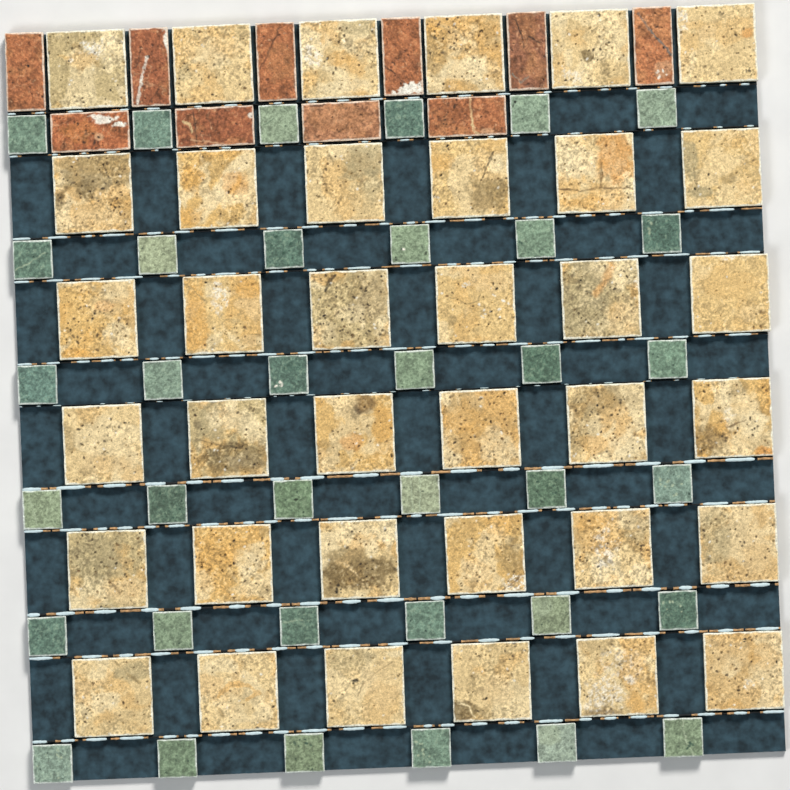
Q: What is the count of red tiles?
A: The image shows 10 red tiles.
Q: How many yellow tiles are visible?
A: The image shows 36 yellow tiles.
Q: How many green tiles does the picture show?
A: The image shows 36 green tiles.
